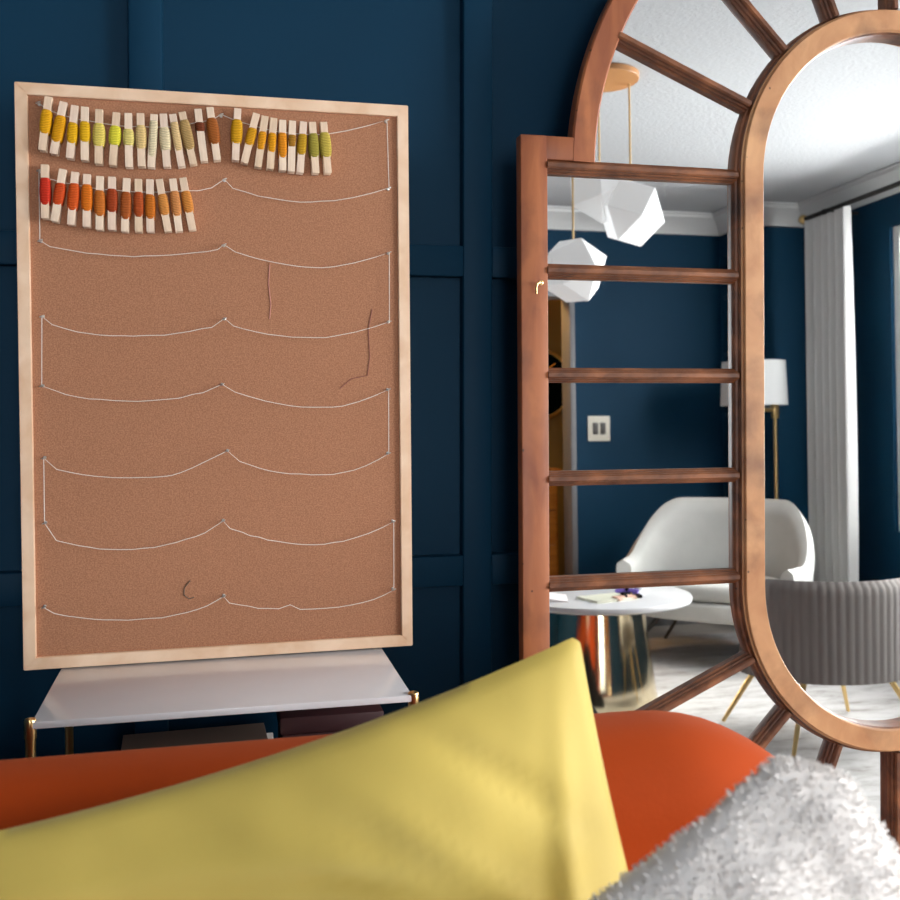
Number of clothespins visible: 35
